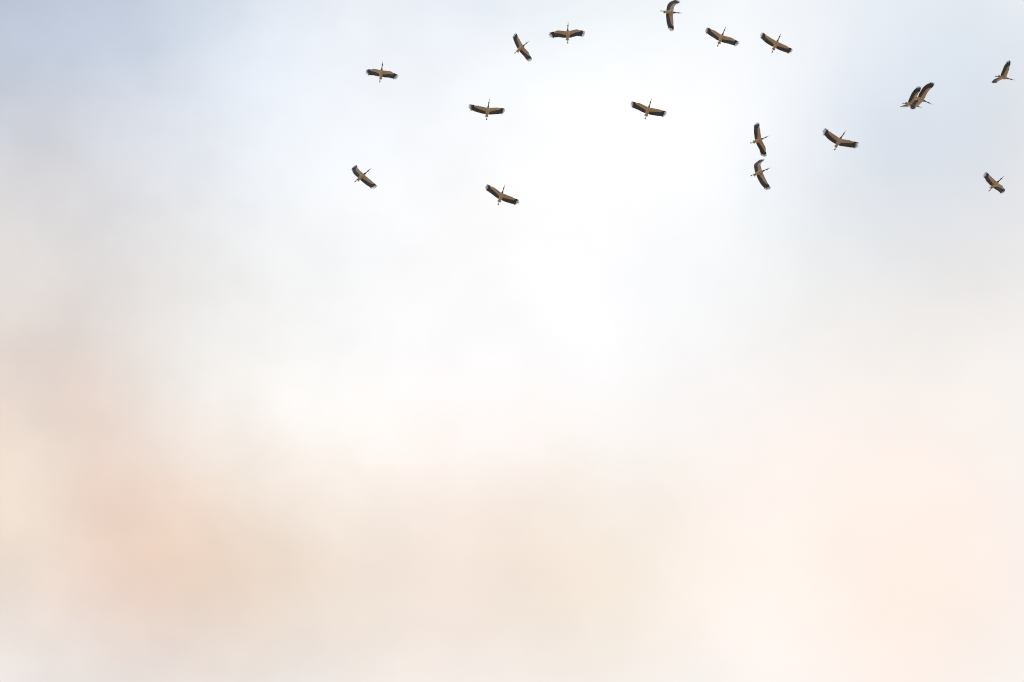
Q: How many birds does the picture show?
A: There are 17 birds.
